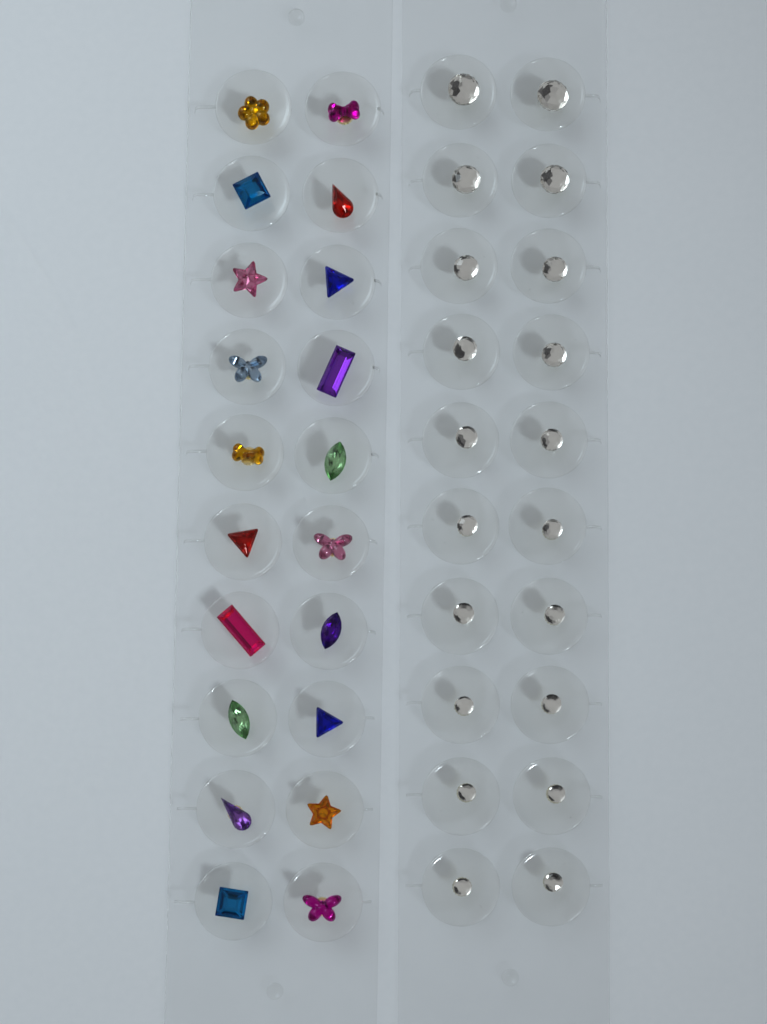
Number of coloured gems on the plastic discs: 20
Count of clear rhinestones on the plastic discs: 20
